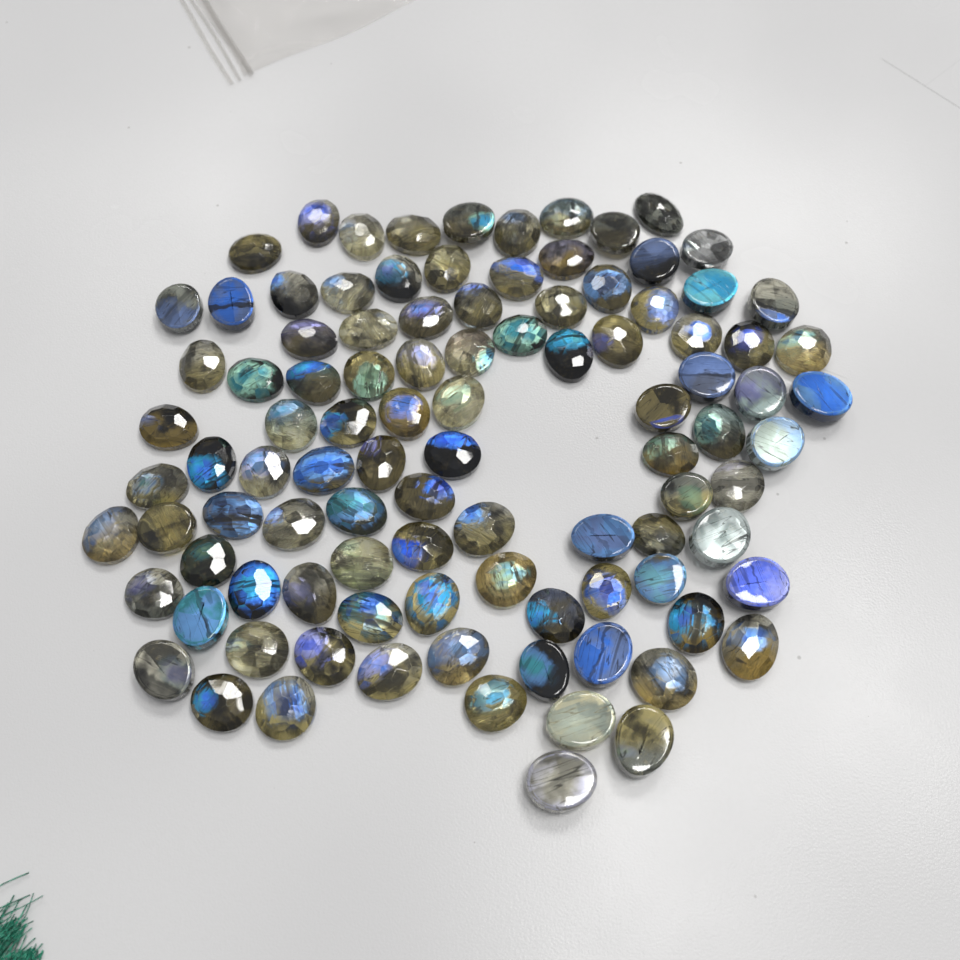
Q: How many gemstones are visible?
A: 100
